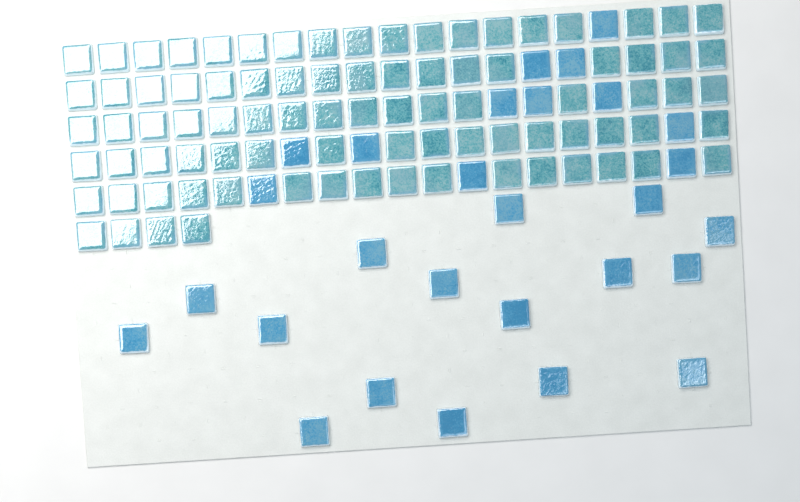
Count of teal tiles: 87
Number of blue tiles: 28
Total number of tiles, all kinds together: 115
